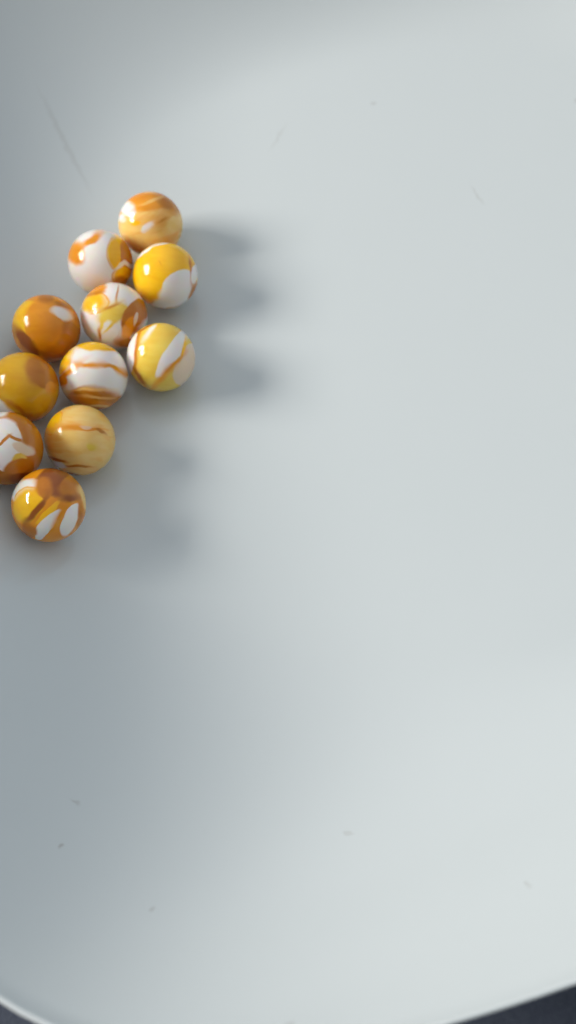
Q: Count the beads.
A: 11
